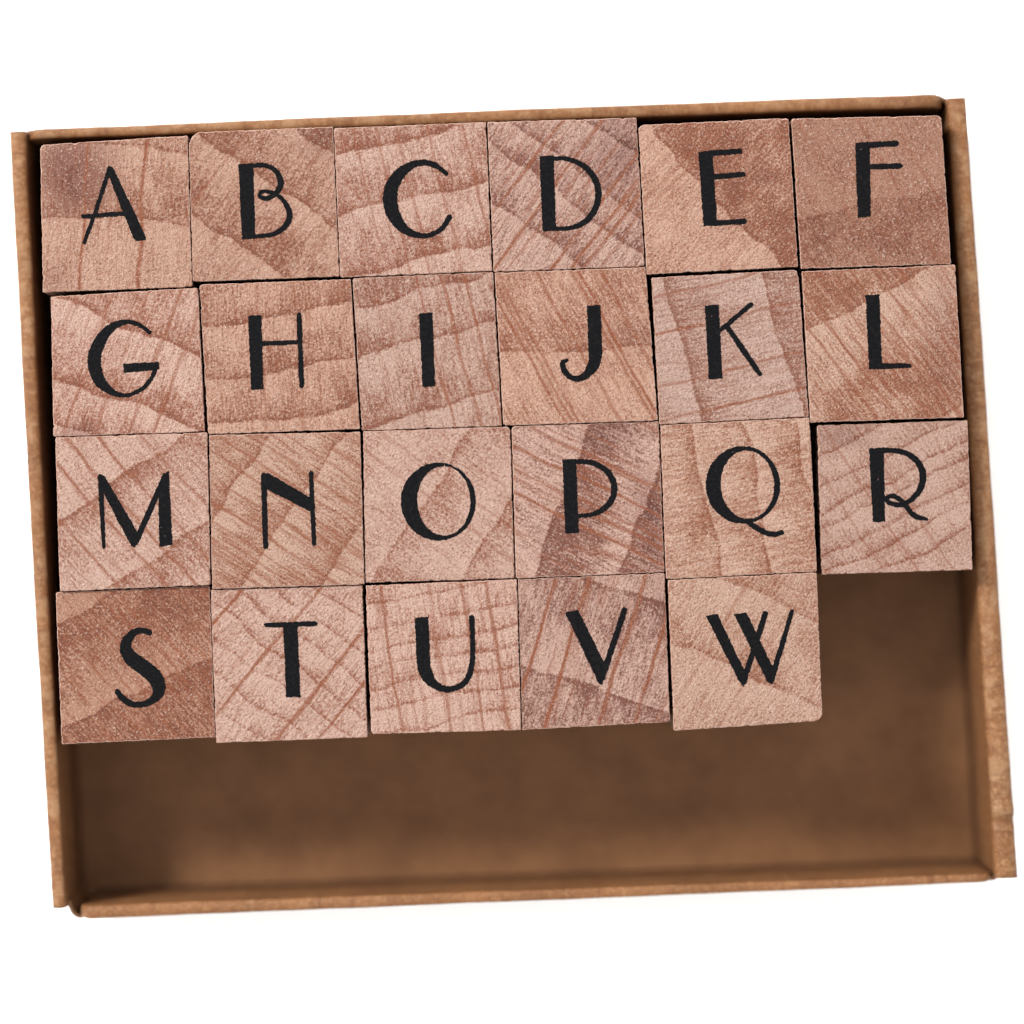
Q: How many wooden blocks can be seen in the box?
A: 23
